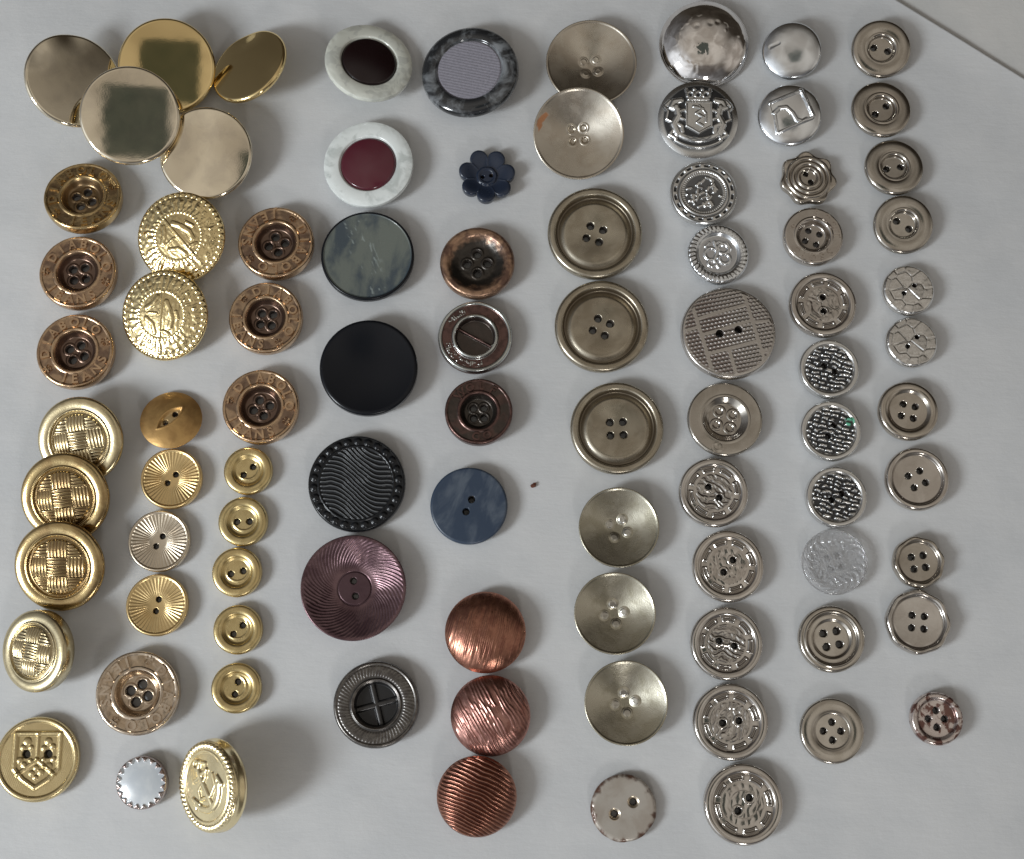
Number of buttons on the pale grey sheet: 88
